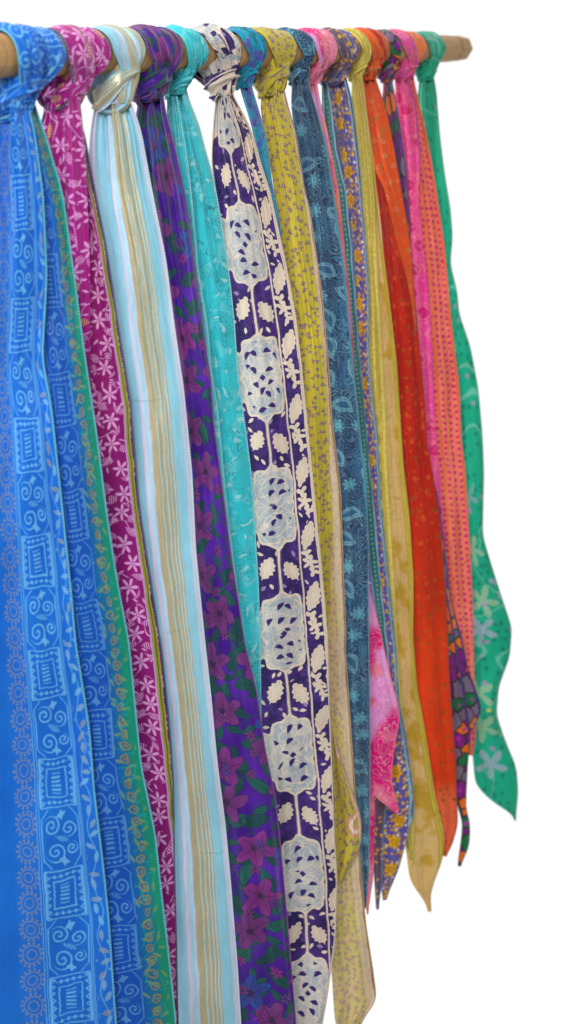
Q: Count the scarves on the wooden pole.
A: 16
